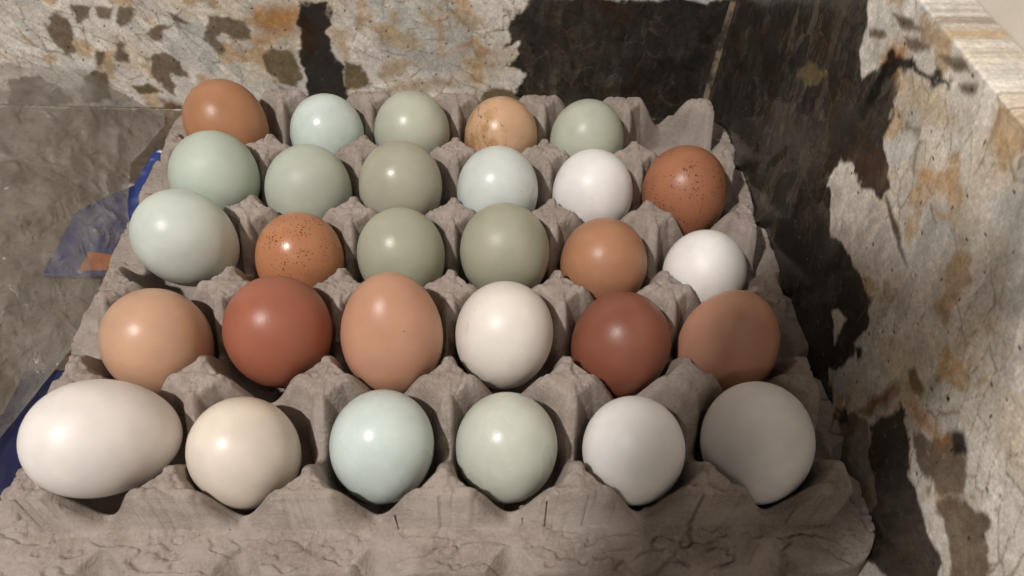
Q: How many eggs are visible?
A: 29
